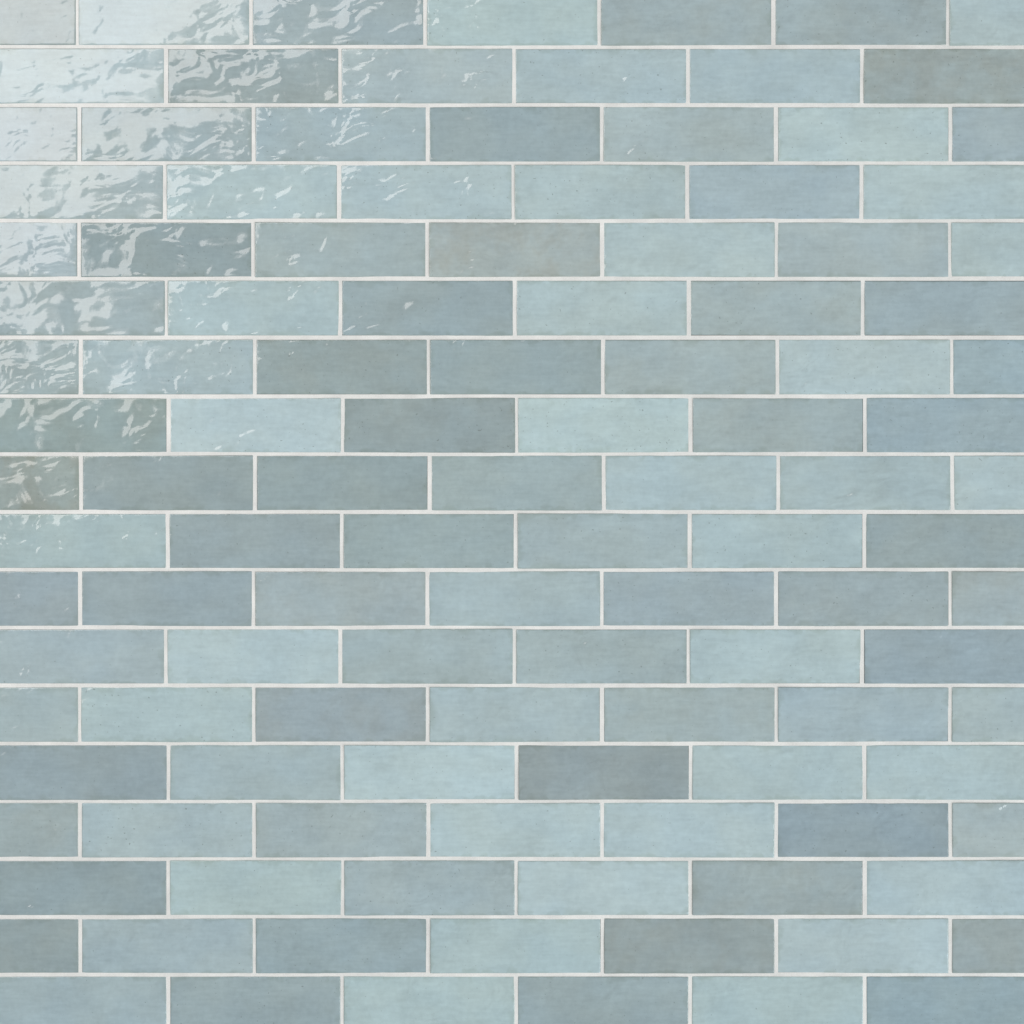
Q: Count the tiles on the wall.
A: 117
